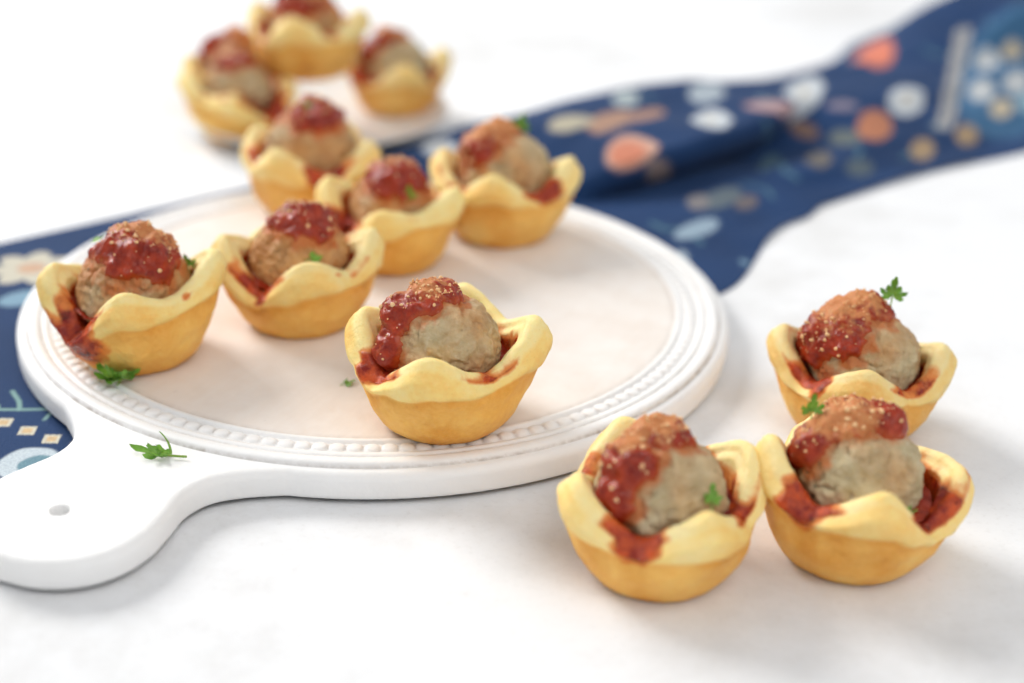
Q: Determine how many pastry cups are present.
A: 13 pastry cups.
